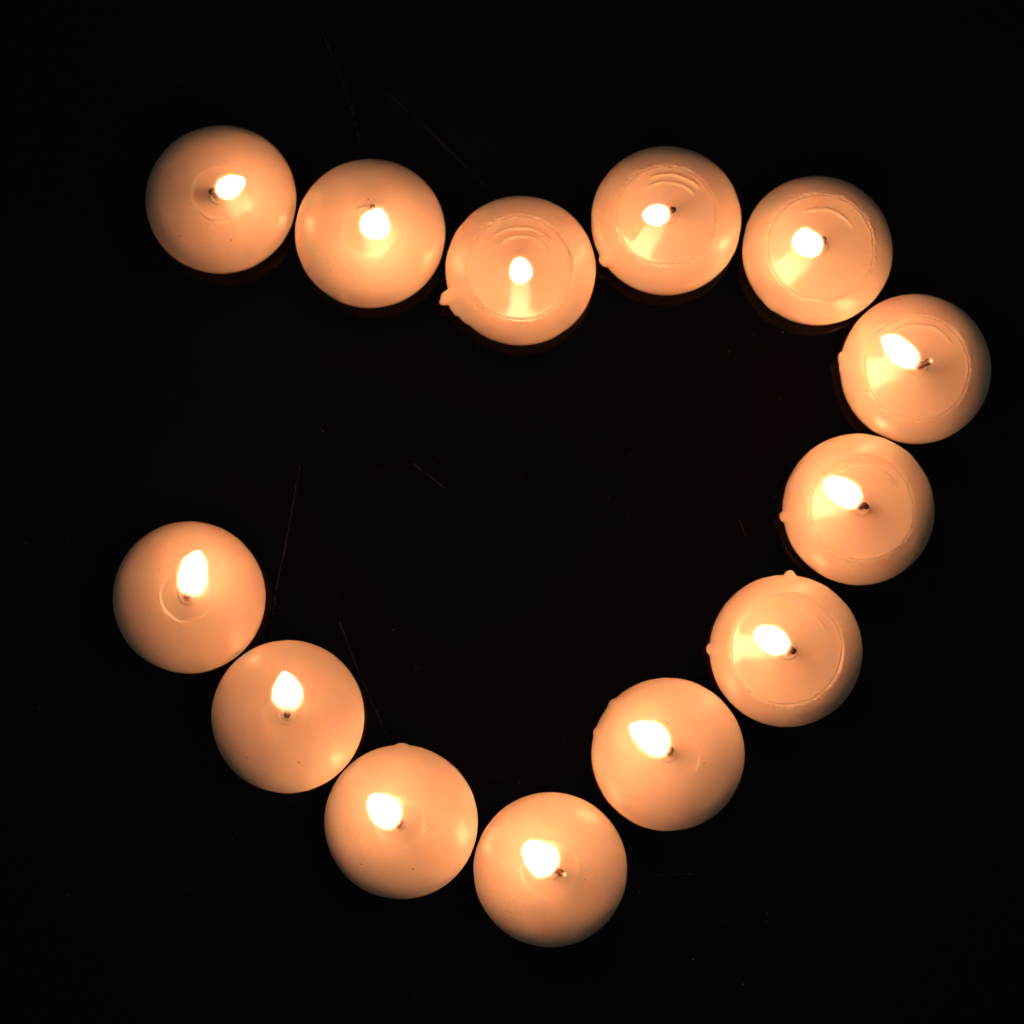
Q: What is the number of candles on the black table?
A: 13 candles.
